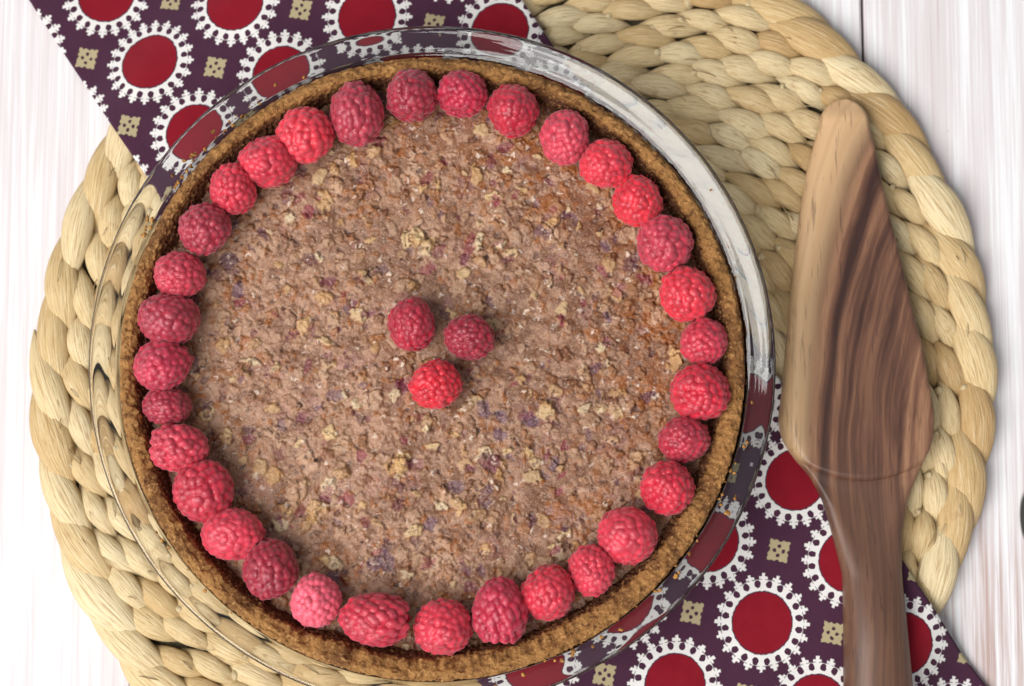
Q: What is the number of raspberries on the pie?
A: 35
